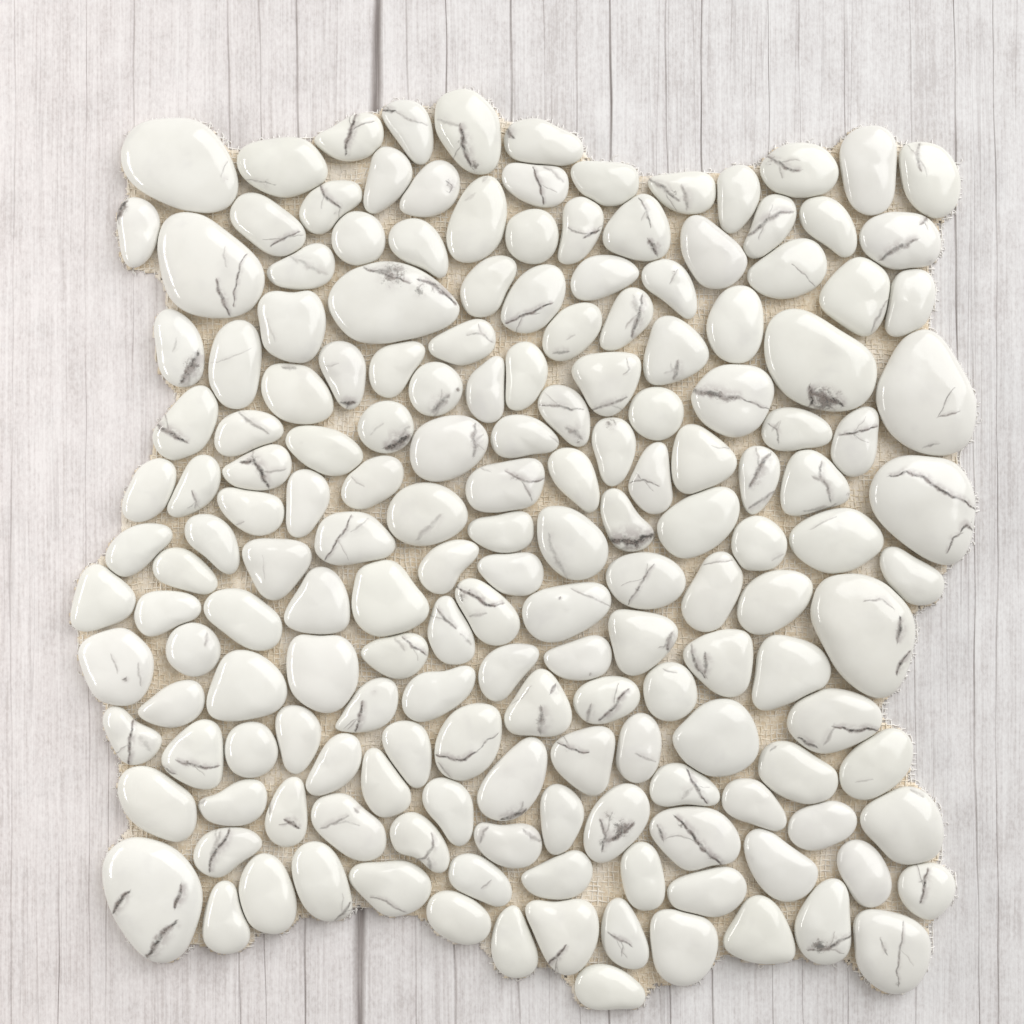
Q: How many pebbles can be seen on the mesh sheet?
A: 174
